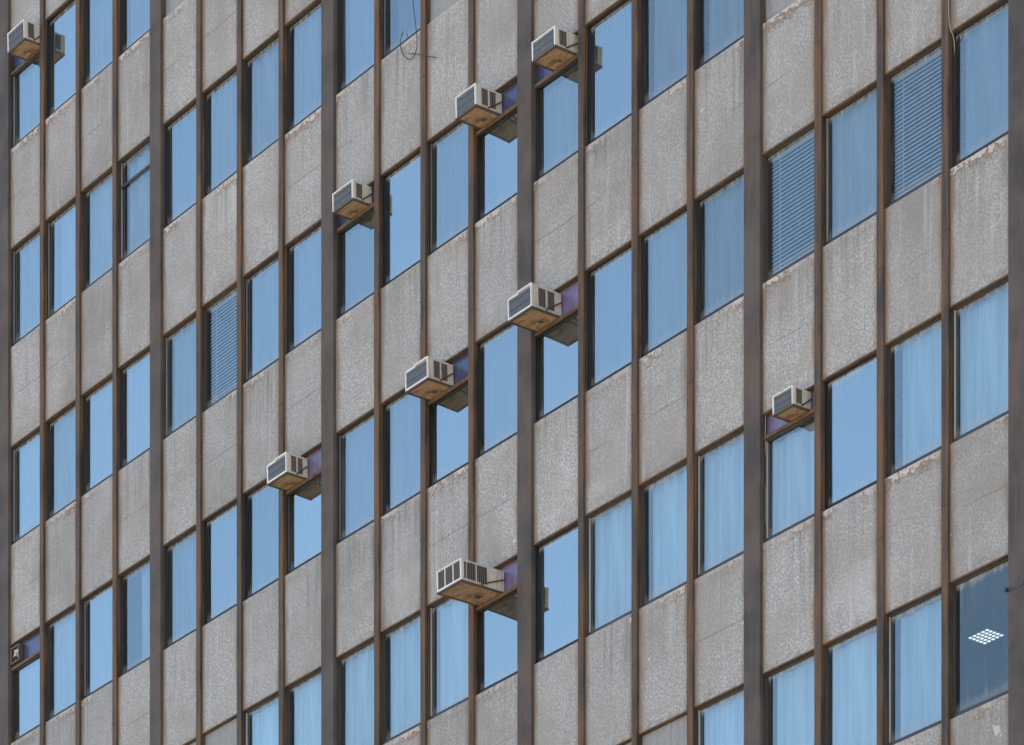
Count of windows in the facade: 69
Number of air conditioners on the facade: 9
